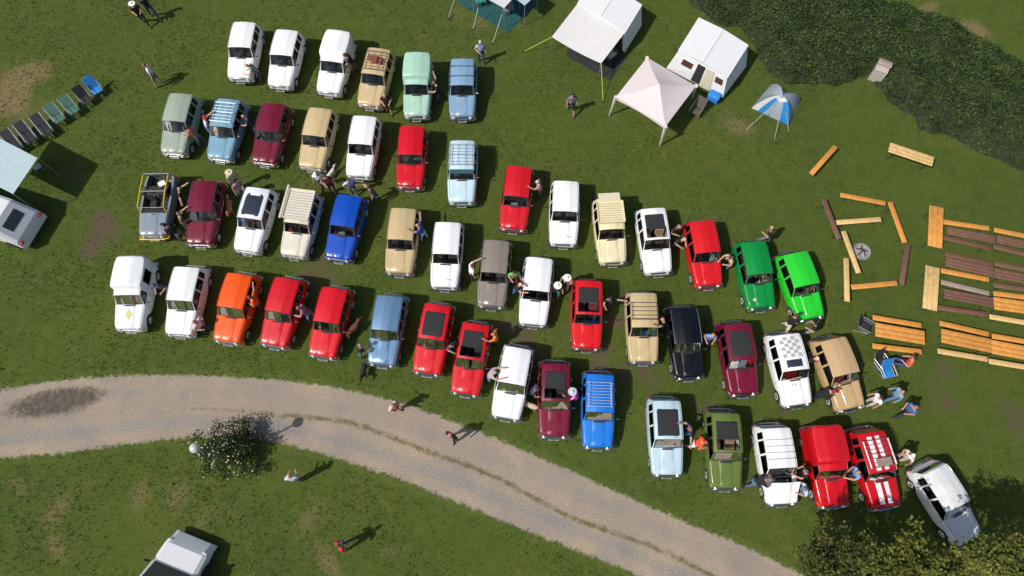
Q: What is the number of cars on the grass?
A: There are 52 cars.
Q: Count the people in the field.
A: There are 64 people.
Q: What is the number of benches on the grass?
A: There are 27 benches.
